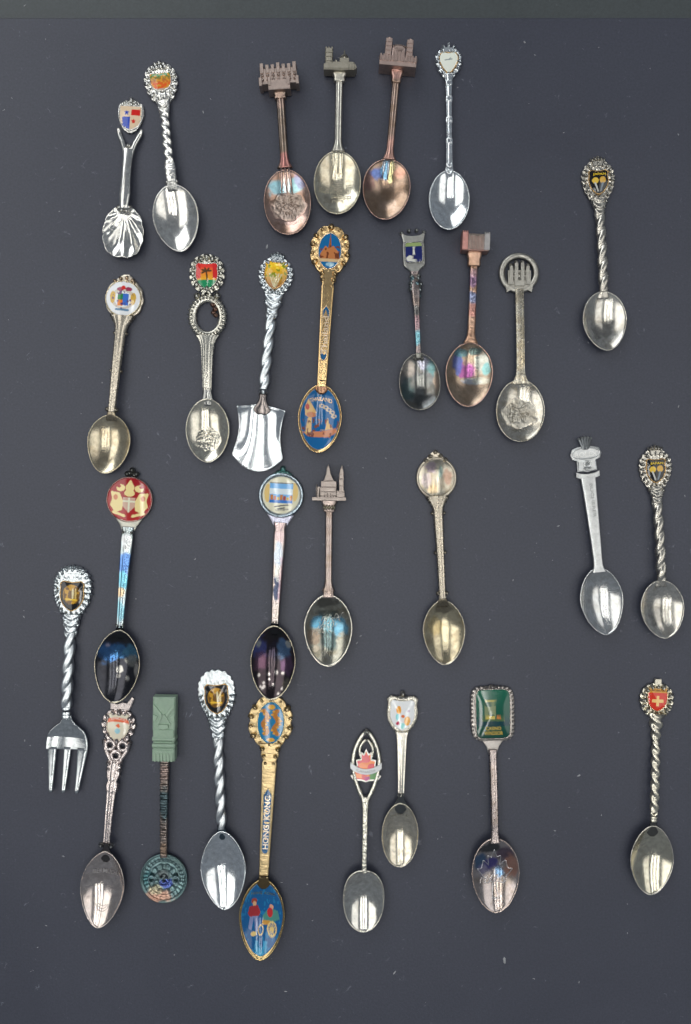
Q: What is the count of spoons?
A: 28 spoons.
